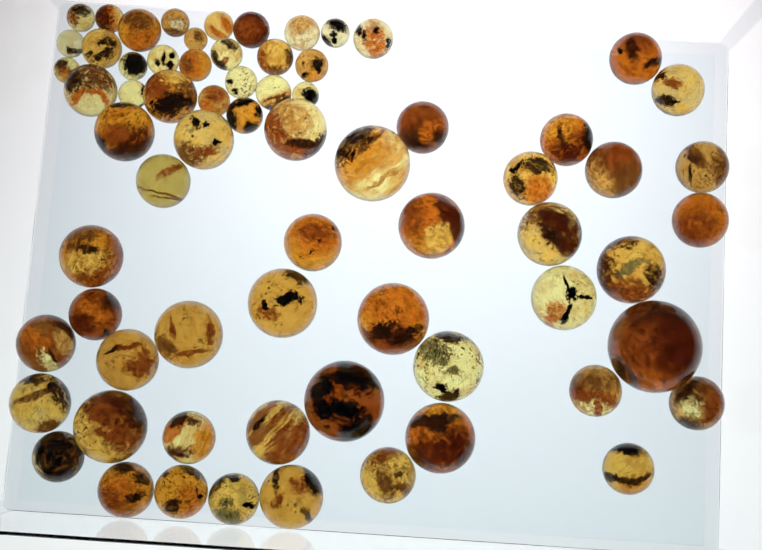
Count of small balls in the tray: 25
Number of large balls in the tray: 44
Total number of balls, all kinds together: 69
